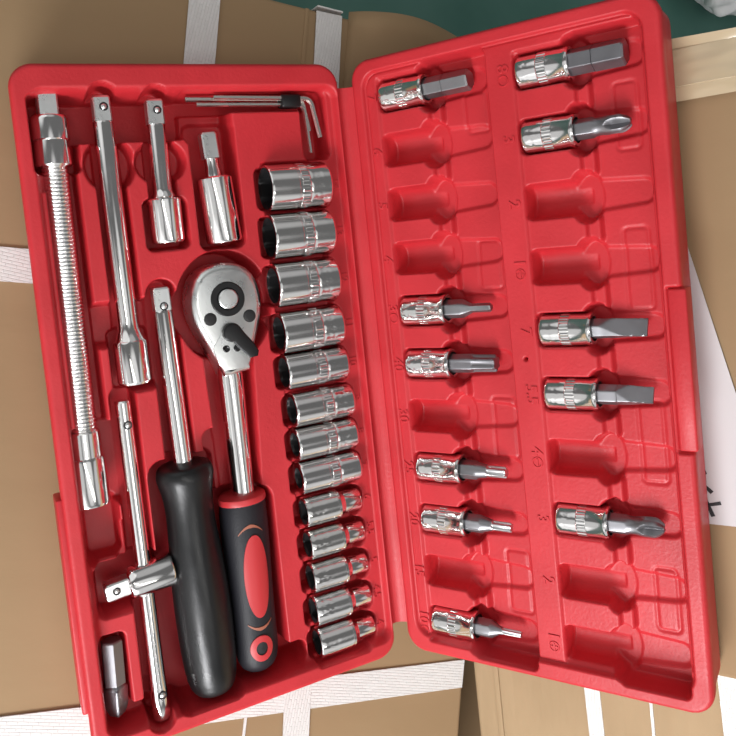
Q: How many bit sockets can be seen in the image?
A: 11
